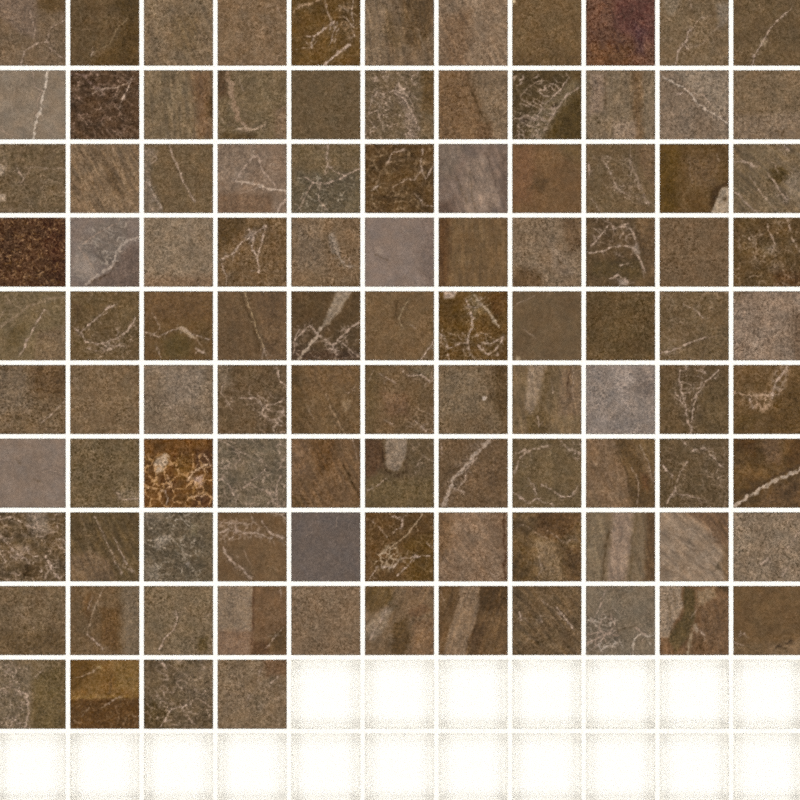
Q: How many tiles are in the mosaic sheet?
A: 103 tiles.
